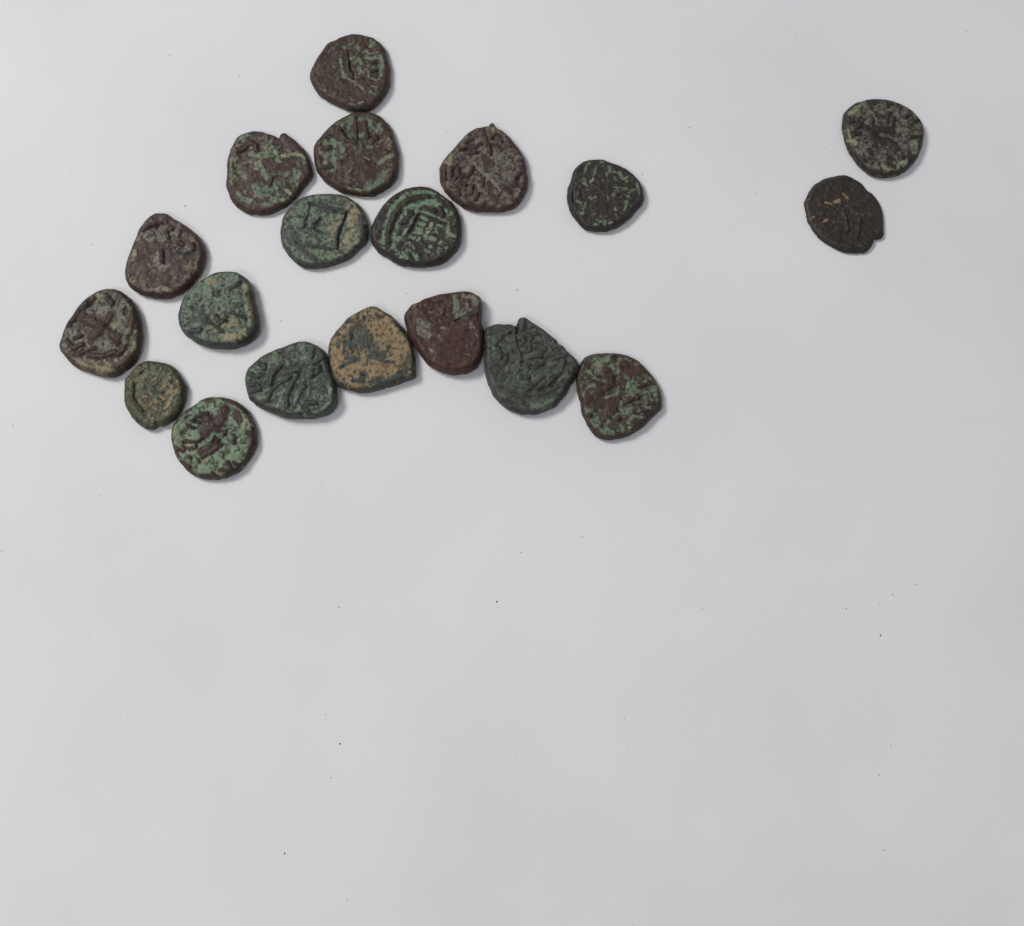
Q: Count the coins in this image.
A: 19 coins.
